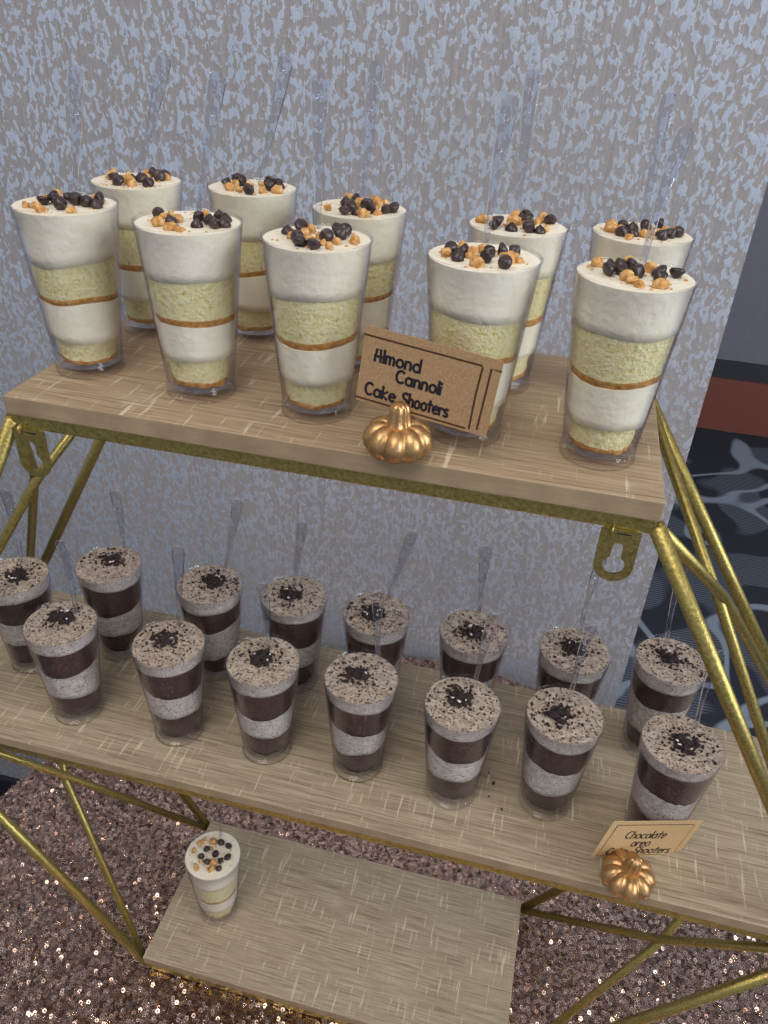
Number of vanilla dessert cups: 11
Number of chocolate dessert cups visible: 15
